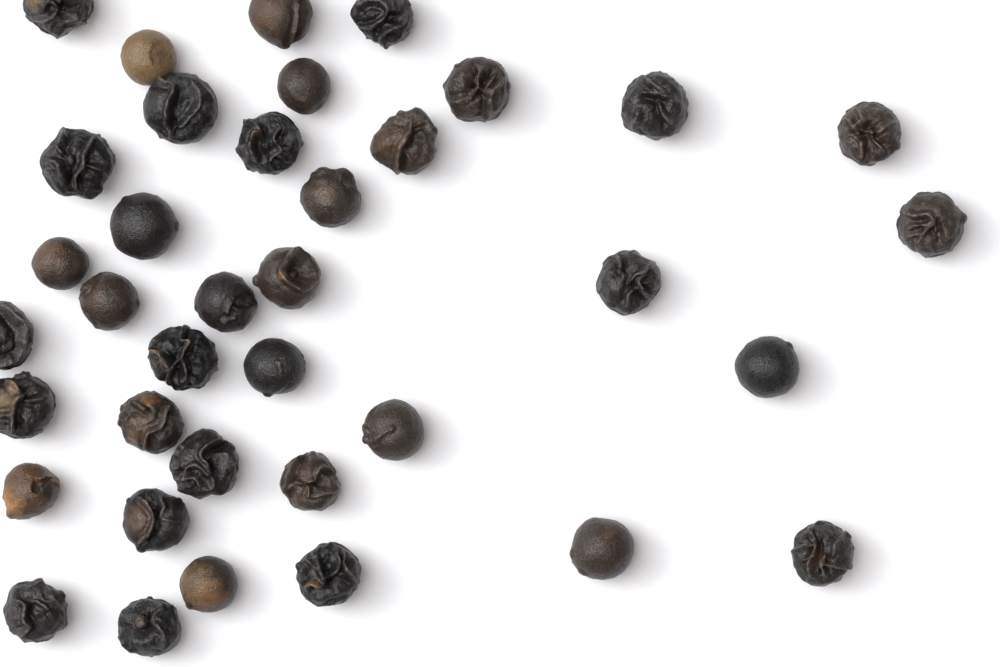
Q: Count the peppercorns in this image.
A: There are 37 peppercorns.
